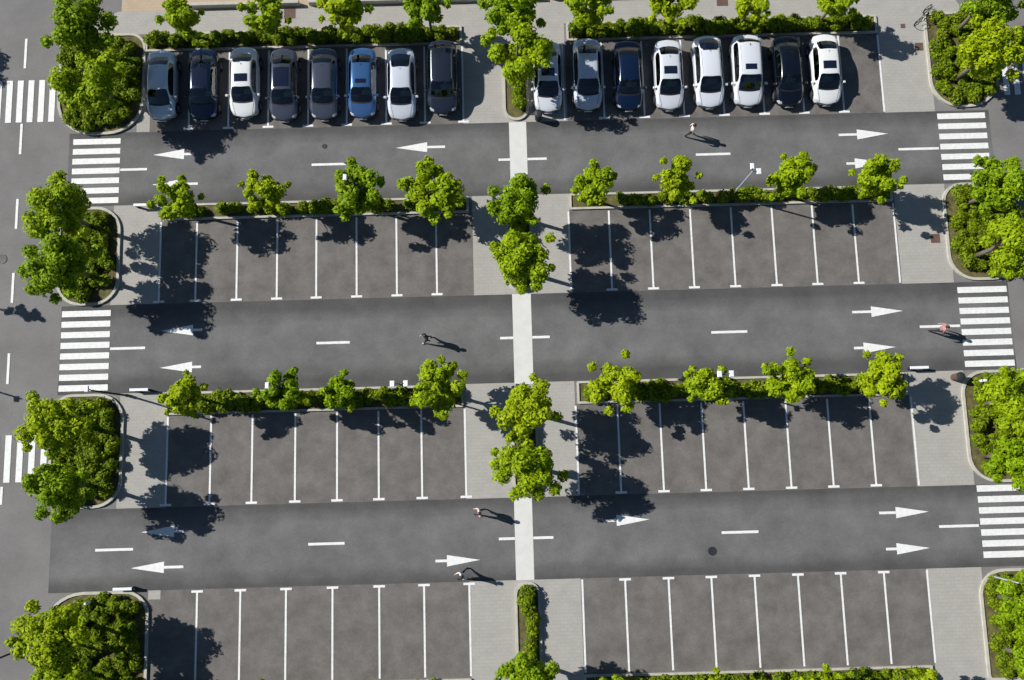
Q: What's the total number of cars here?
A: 16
